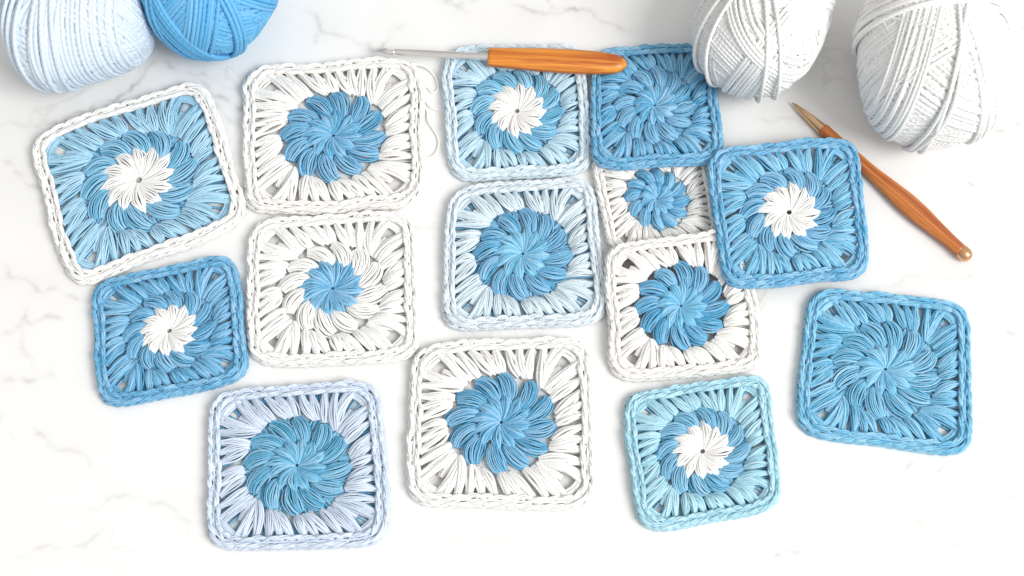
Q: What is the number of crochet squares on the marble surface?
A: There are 14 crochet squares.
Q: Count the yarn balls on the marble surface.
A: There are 4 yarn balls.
